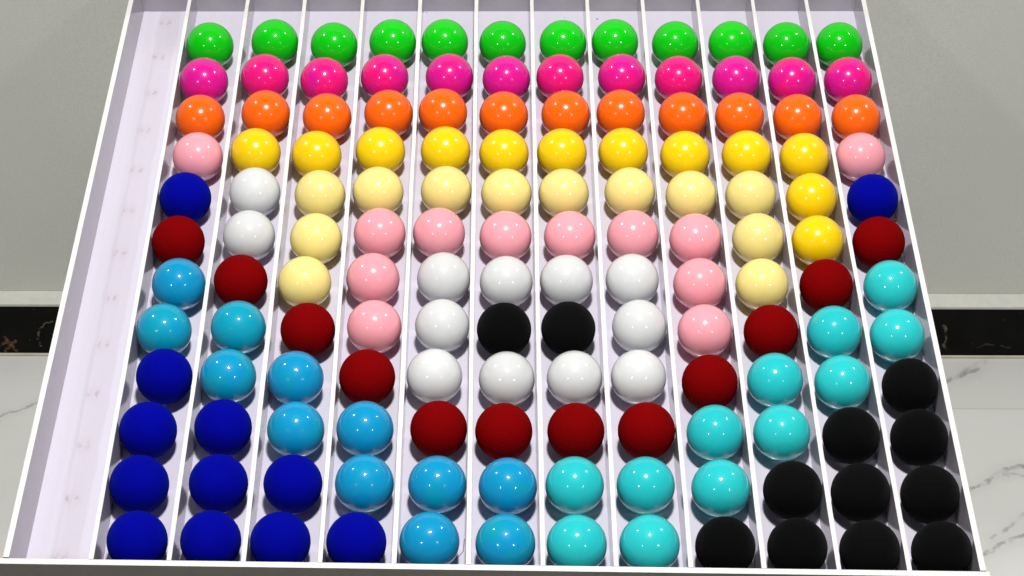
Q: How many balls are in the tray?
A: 144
